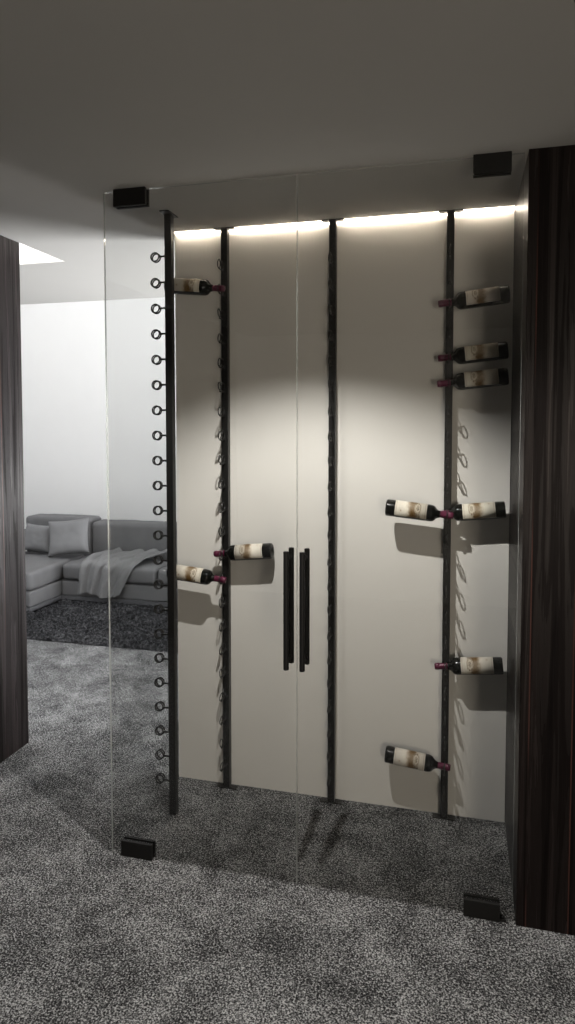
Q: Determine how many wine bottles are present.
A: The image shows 10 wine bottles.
